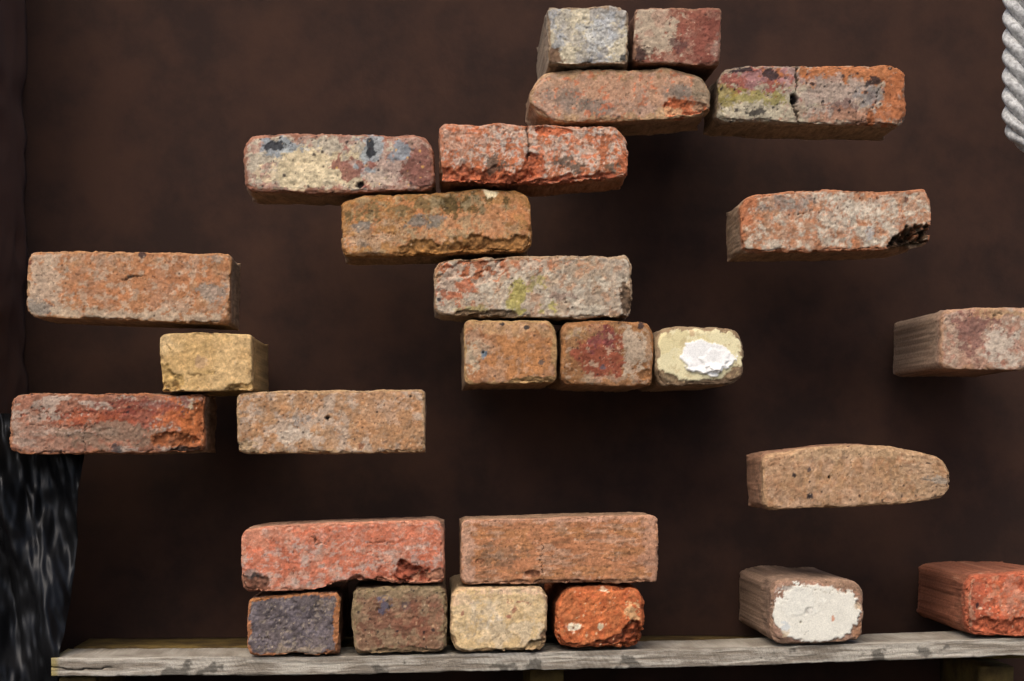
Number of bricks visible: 26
